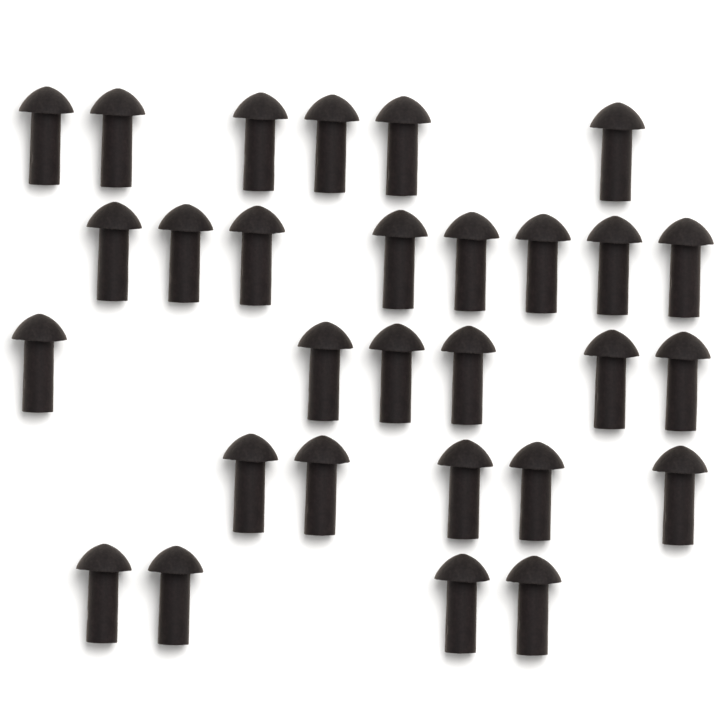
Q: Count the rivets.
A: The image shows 29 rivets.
